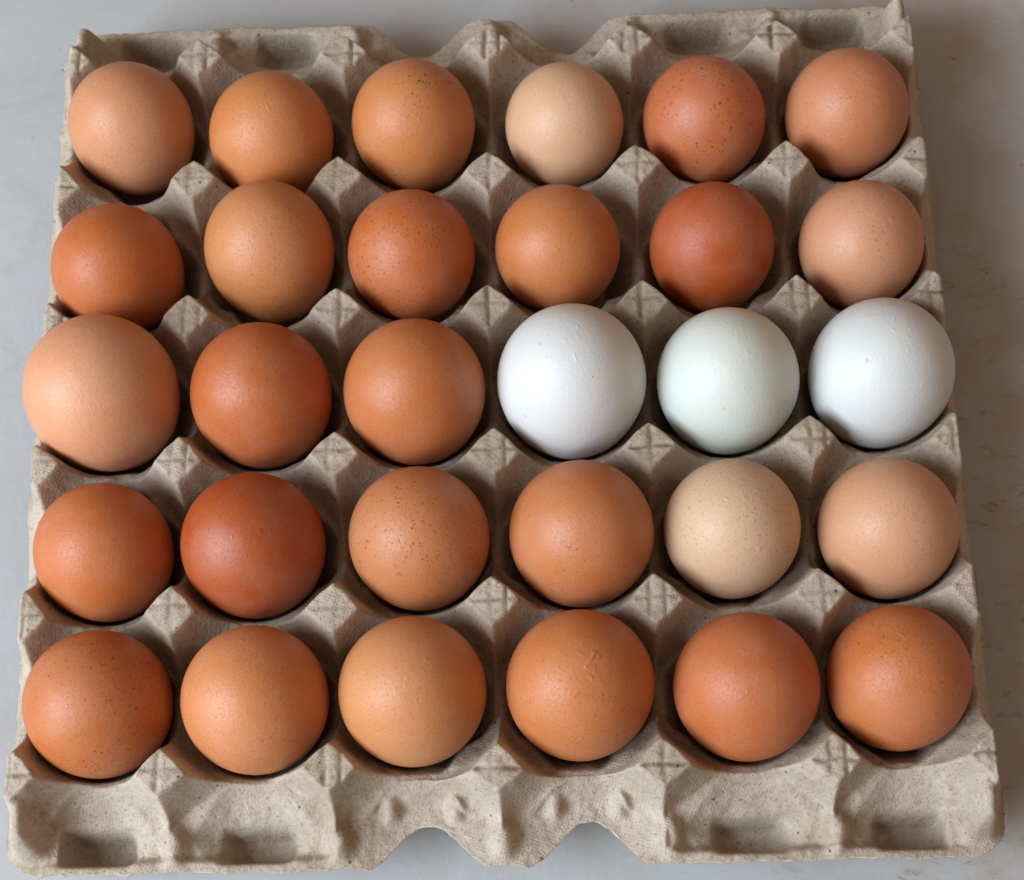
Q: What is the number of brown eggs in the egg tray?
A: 27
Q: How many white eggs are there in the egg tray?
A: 3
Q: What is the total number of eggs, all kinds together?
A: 30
